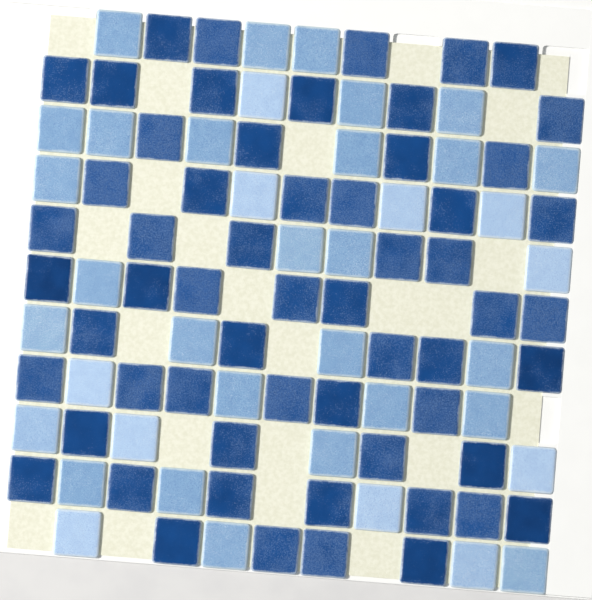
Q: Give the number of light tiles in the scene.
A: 39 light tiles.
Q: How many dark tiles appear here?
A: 59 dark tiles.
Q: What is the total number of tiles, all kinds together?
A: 98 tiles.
